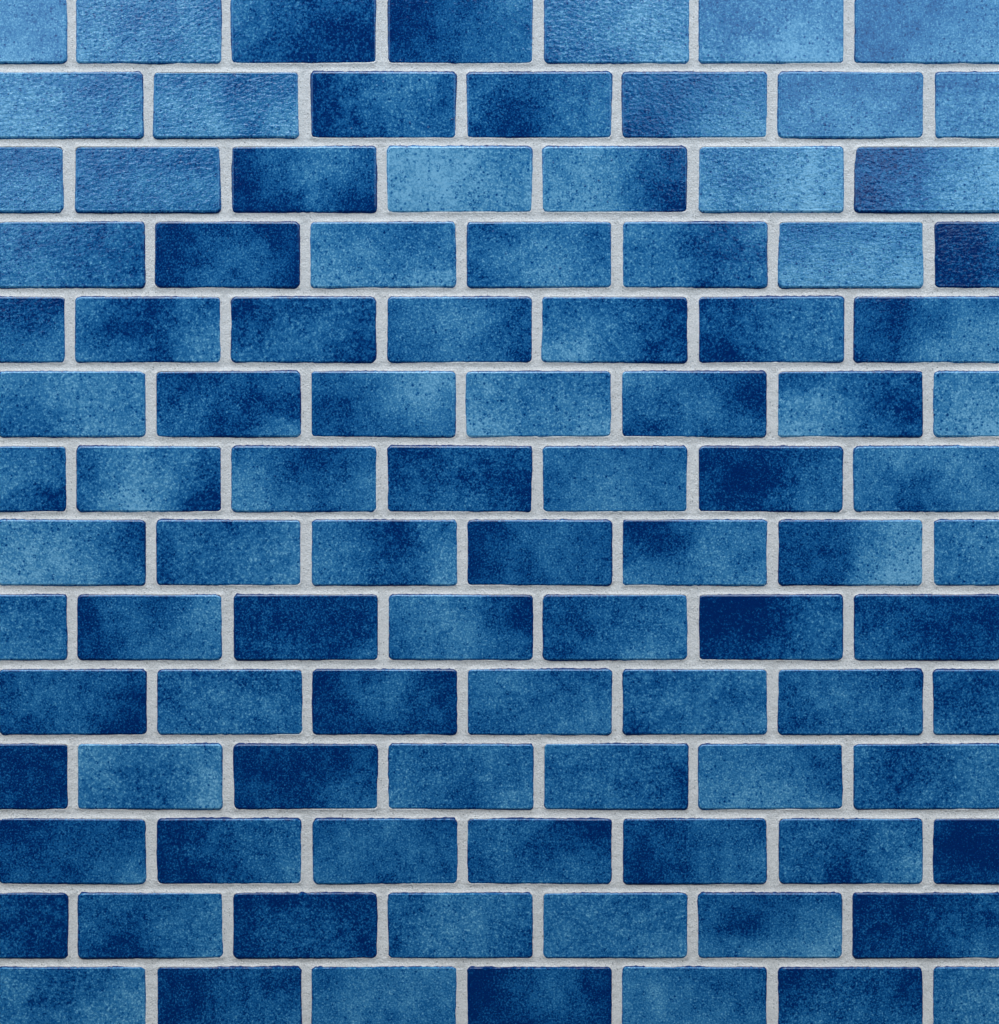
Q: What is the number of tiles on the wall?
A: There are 98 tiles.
